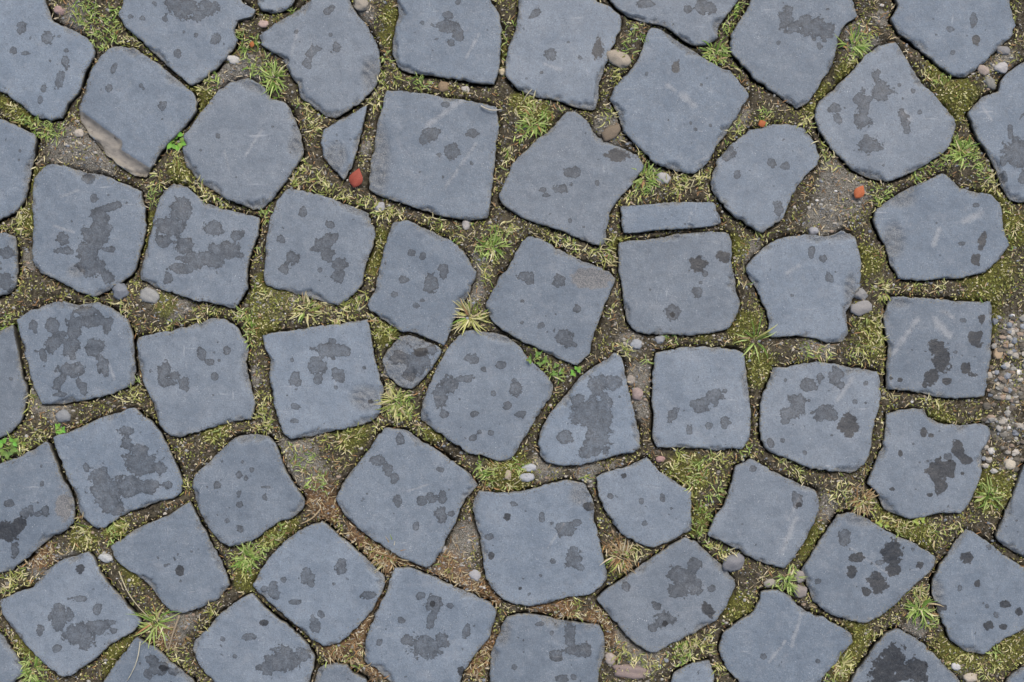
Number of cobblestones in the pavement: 64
